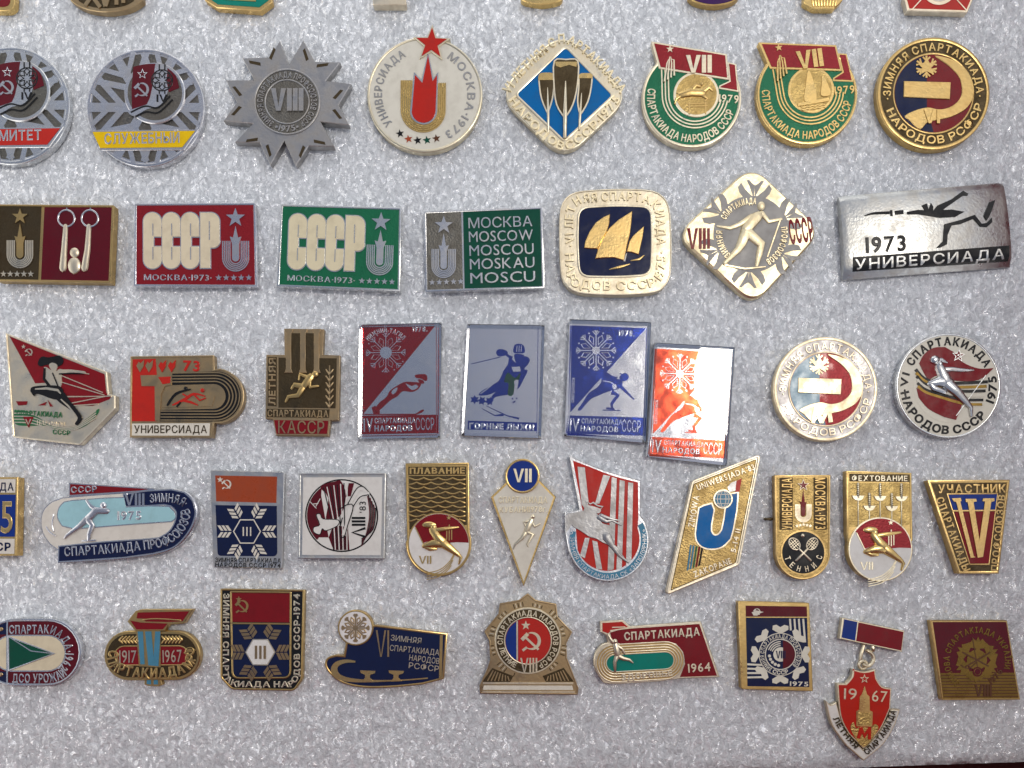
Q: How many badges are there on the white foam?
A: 52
